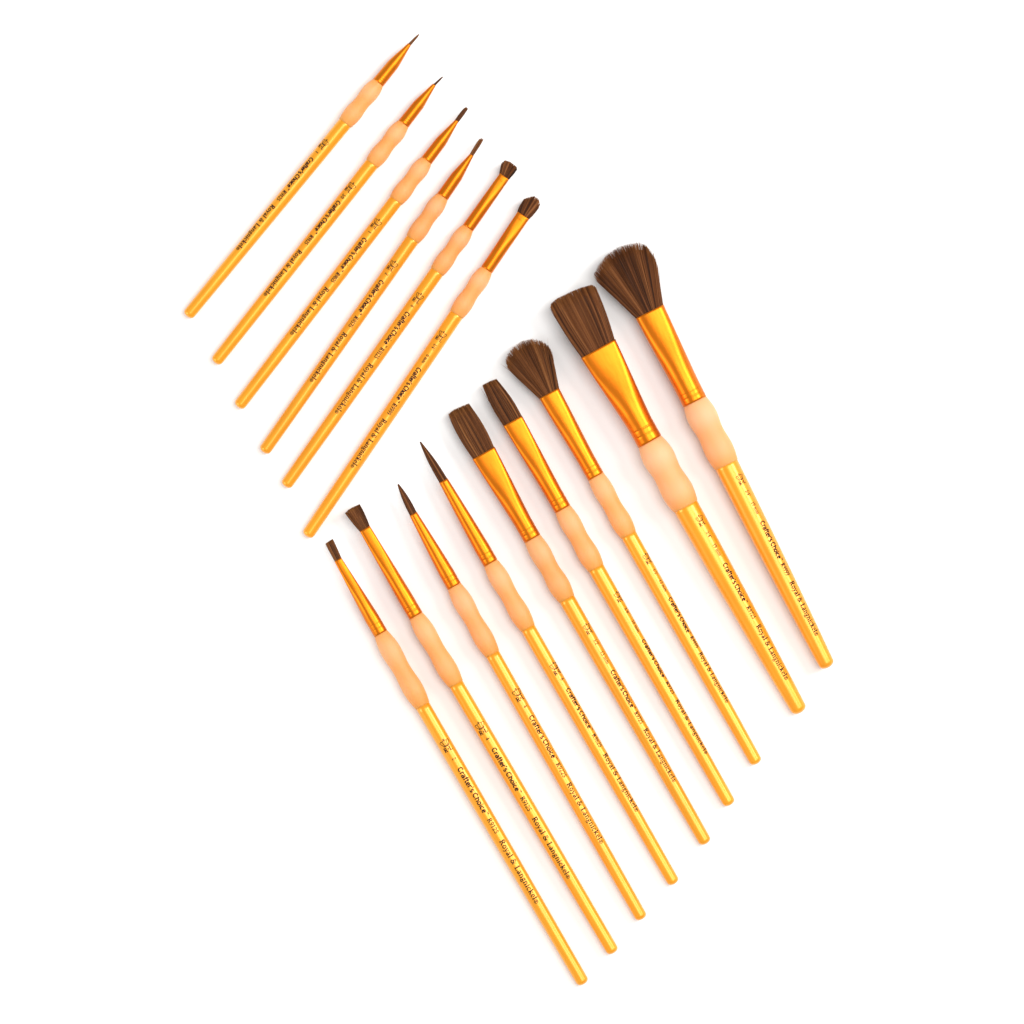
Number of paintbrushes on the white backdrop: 15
